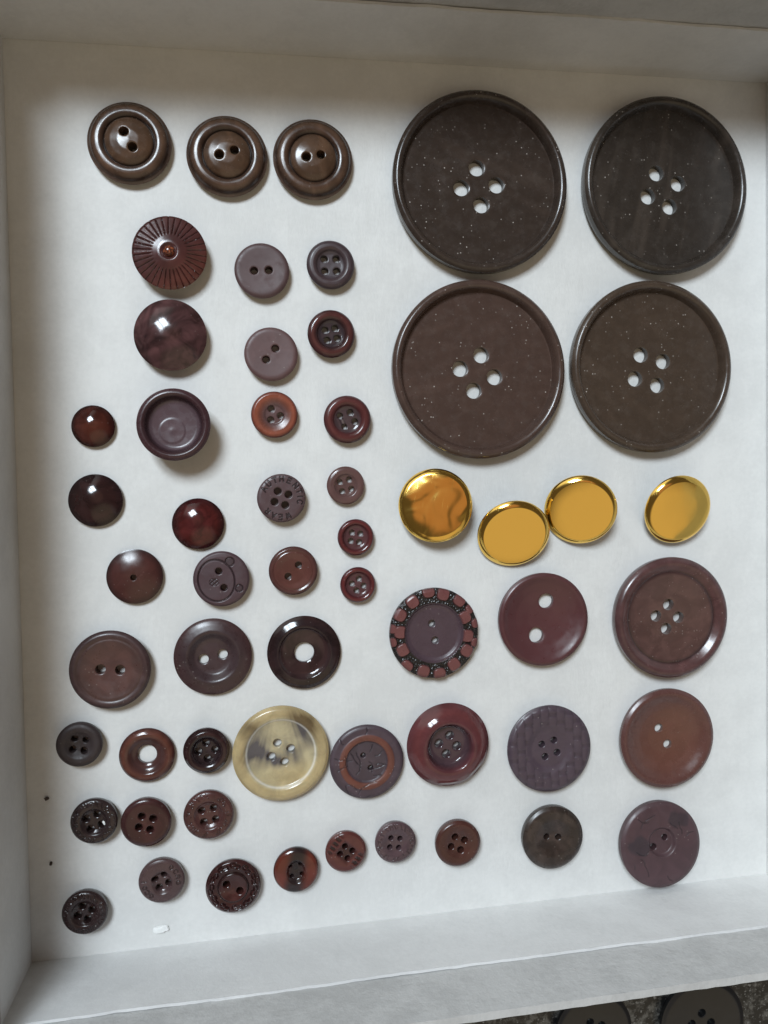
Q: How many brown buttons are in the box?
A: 51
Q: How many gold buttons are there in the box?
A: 4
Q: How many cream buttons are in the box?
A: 1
